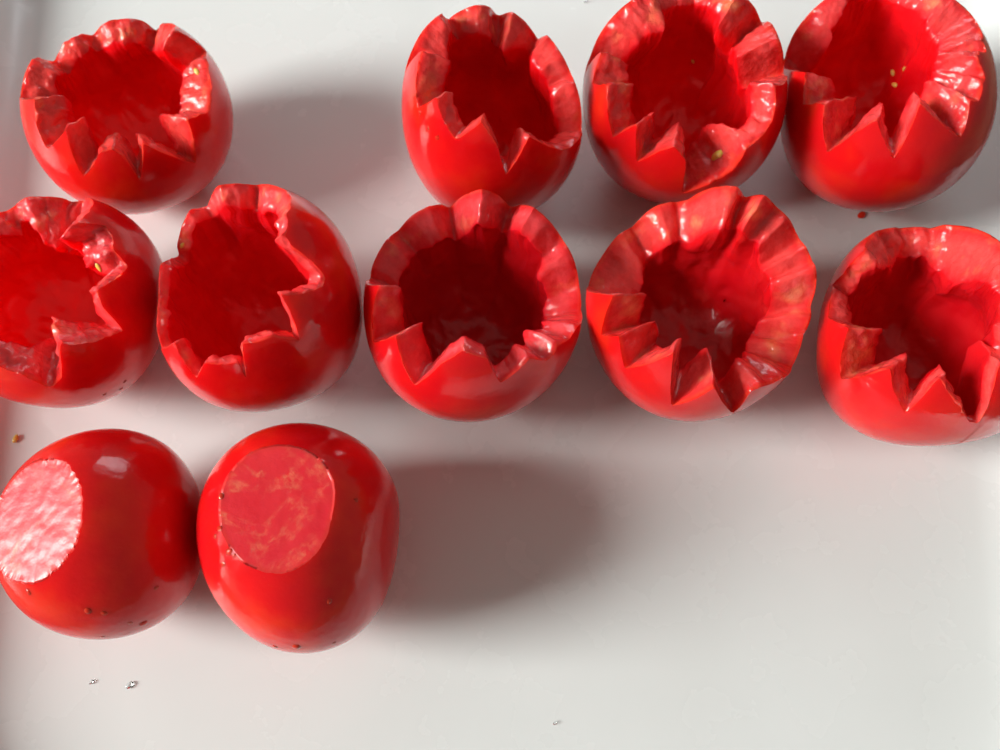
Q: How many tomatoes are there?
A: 11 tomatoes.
